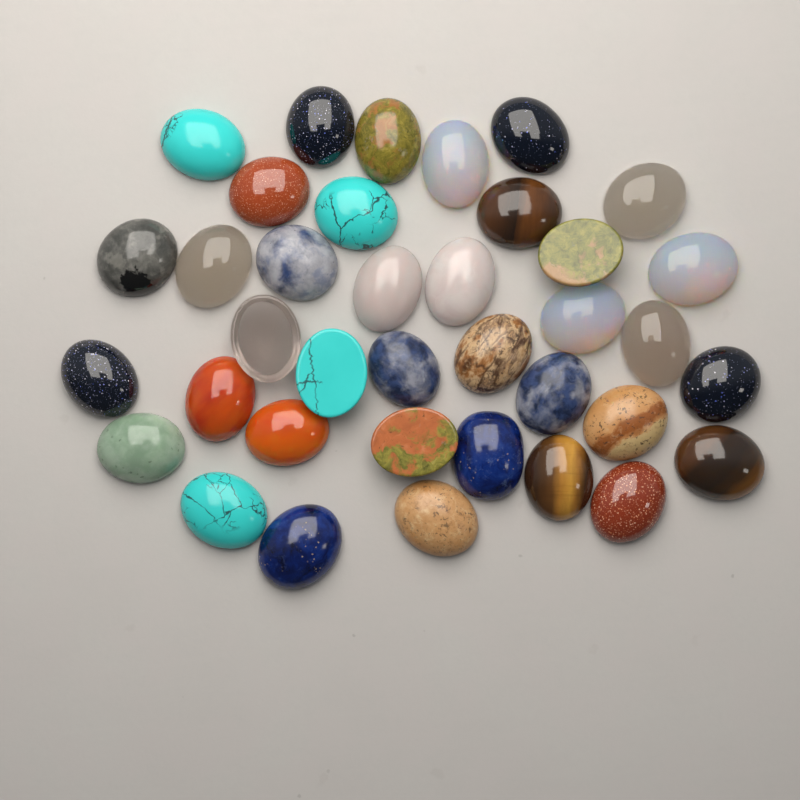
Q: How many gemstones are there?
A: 37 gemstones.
